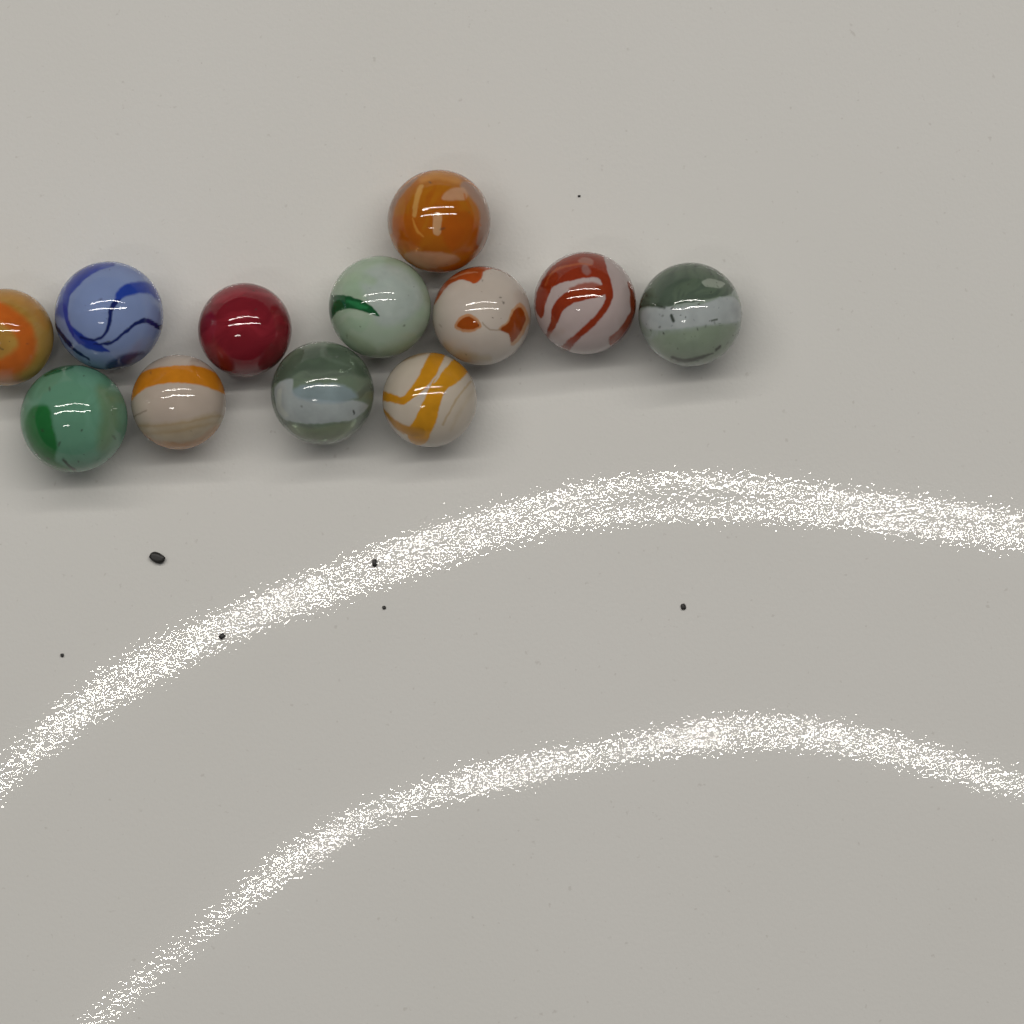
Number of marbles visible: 12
